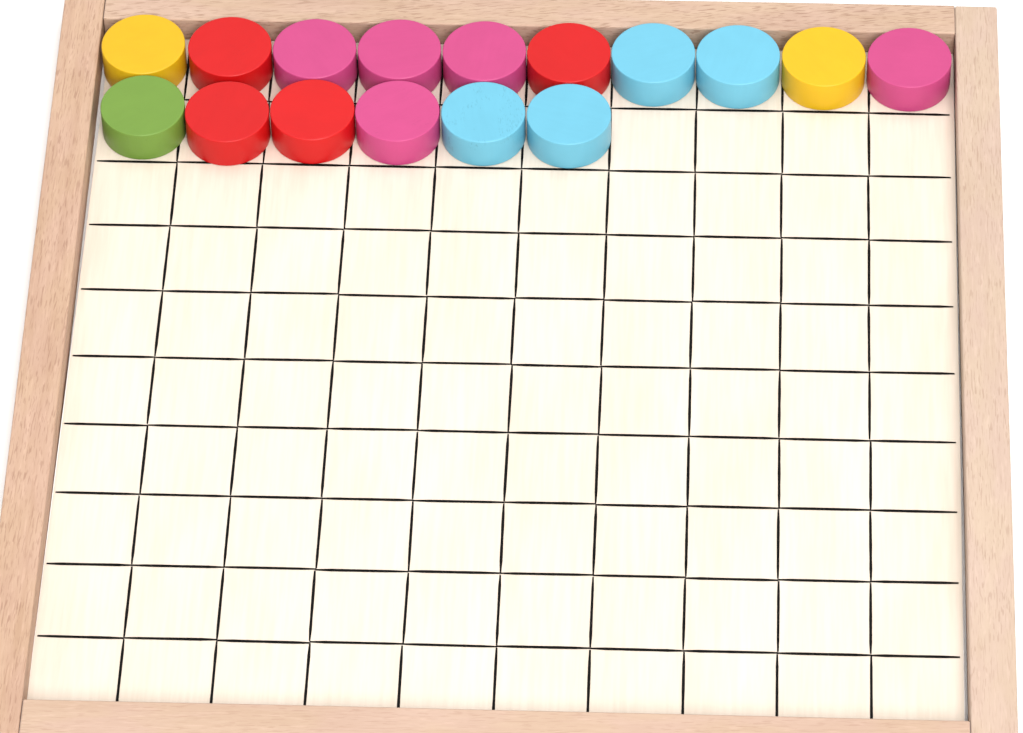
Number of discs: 16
